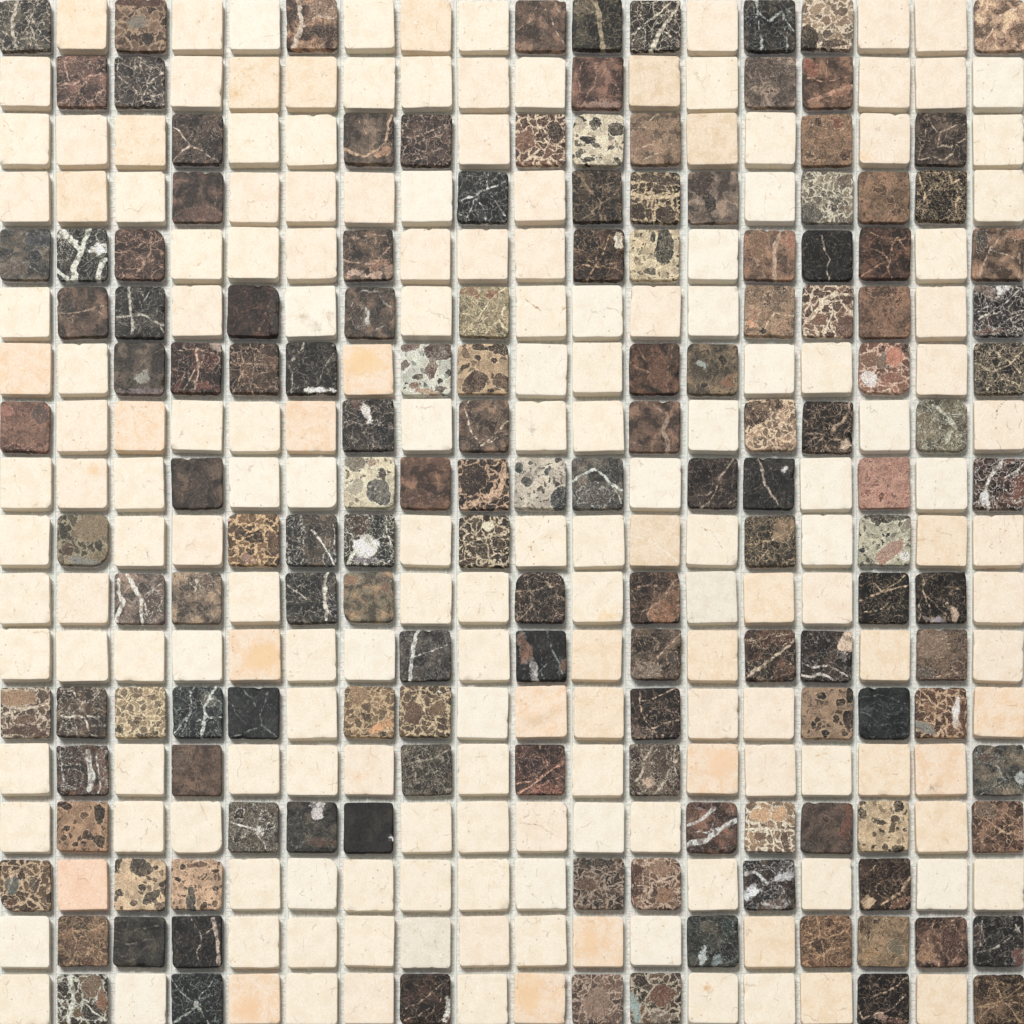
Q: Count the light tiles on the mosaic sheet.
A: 179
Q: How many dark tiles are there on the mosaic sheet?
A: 145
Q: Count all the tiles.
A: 324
